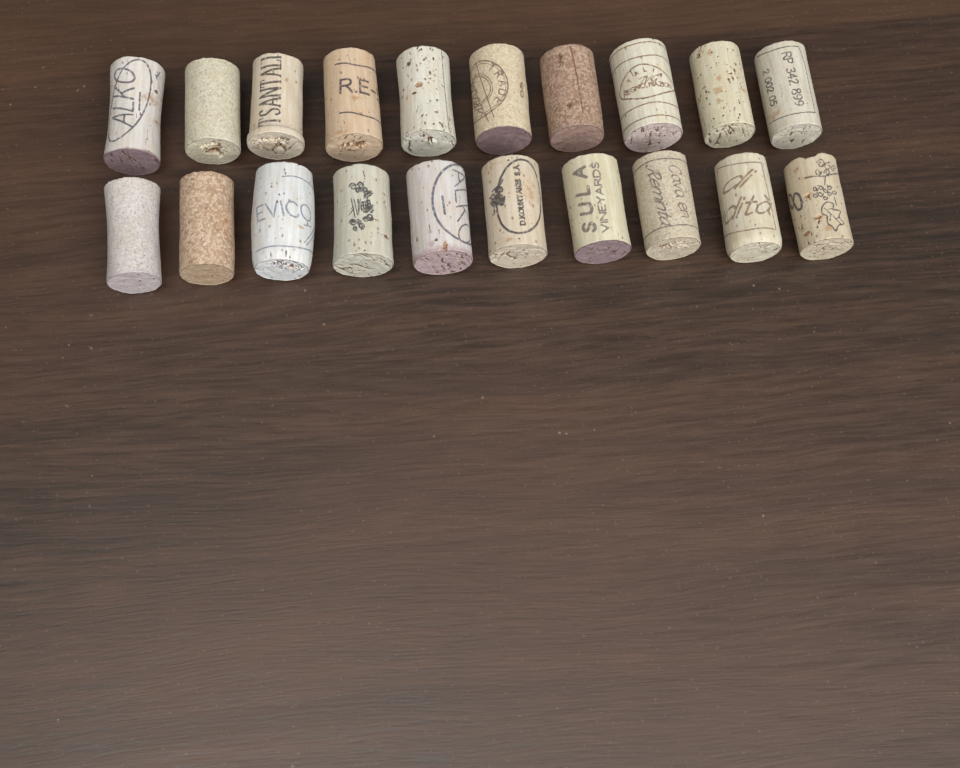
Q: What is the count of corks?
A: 20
